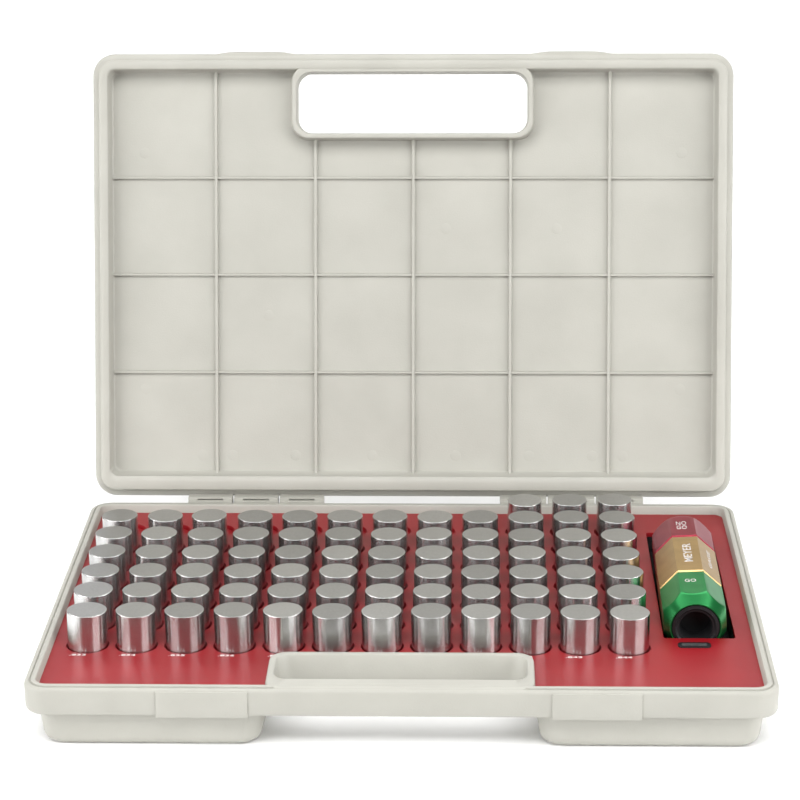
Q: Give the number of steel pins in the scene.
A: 75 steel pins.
